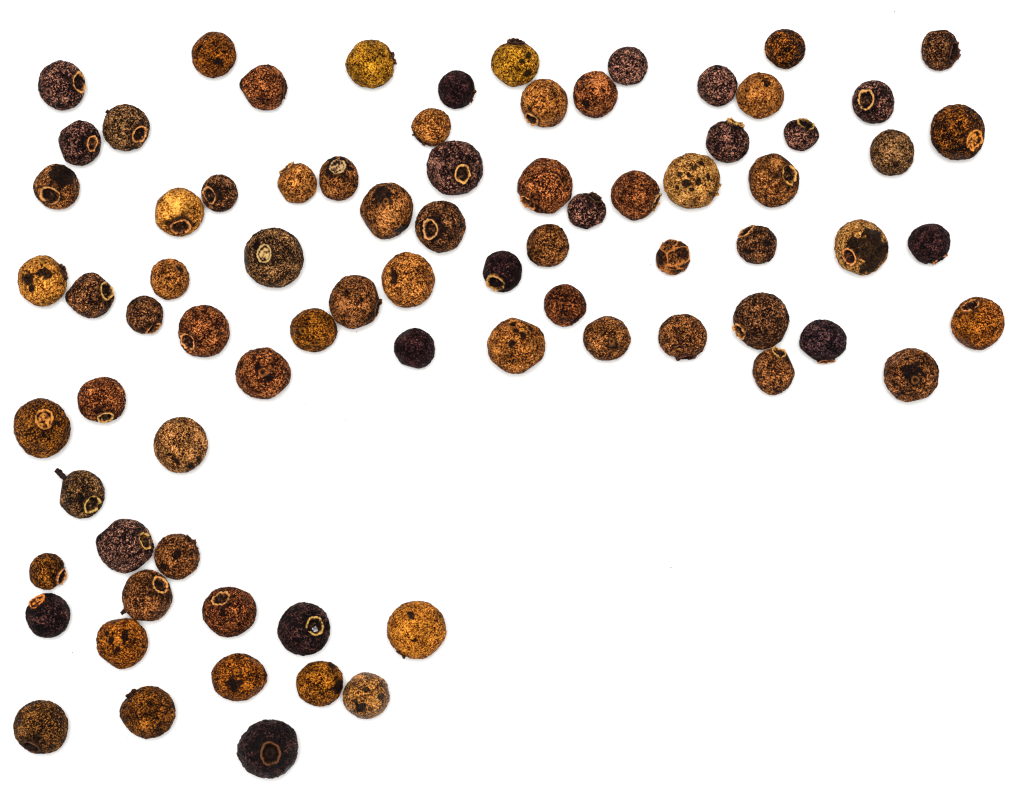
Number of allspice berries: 79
